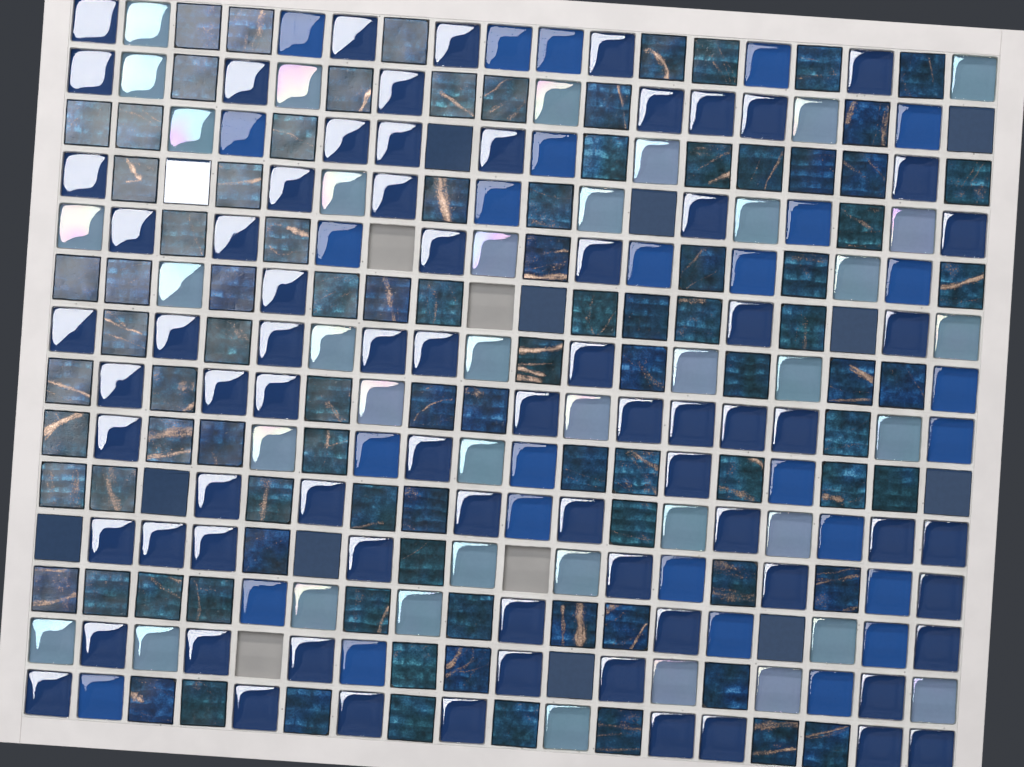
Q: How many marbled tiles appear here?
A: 94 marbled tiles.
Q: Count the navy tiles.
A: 75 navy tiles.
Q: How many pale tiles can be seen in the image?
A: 39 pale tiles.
